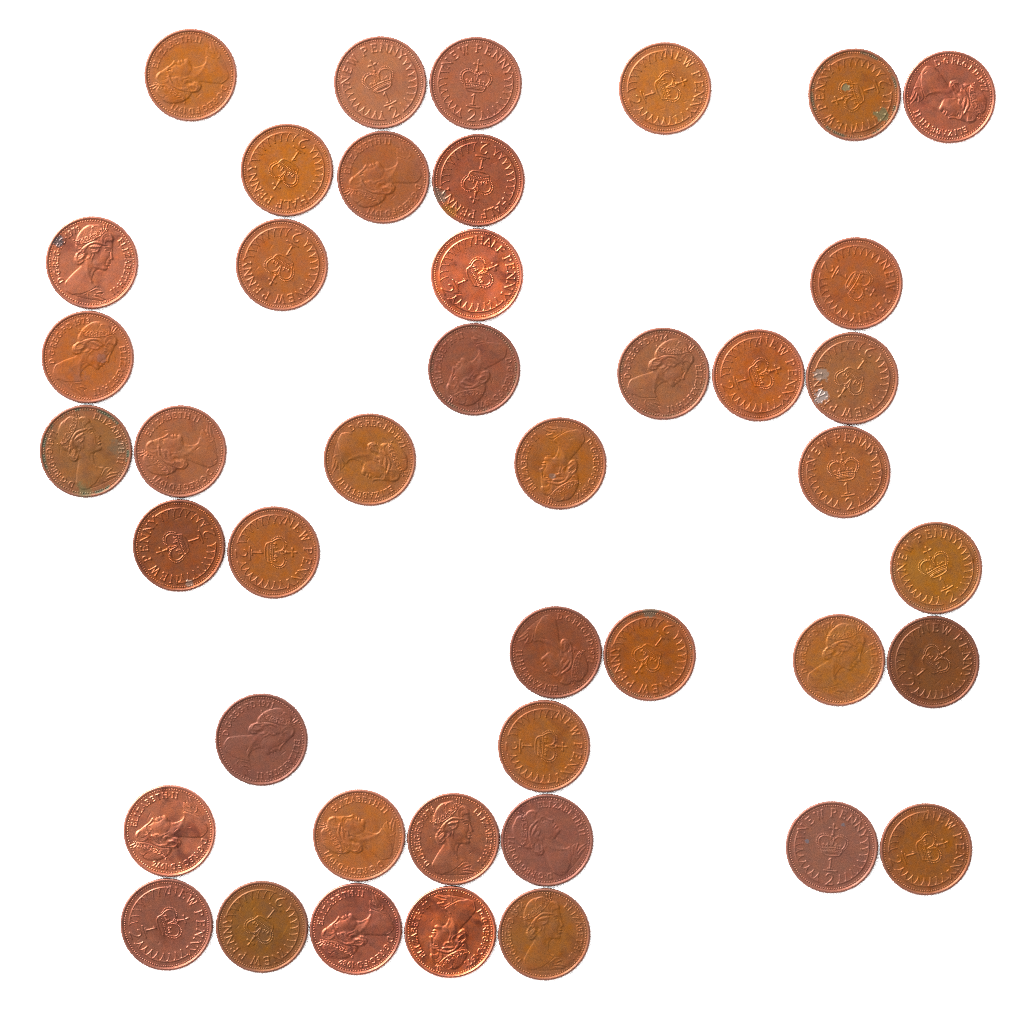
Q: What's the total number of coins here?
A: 43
